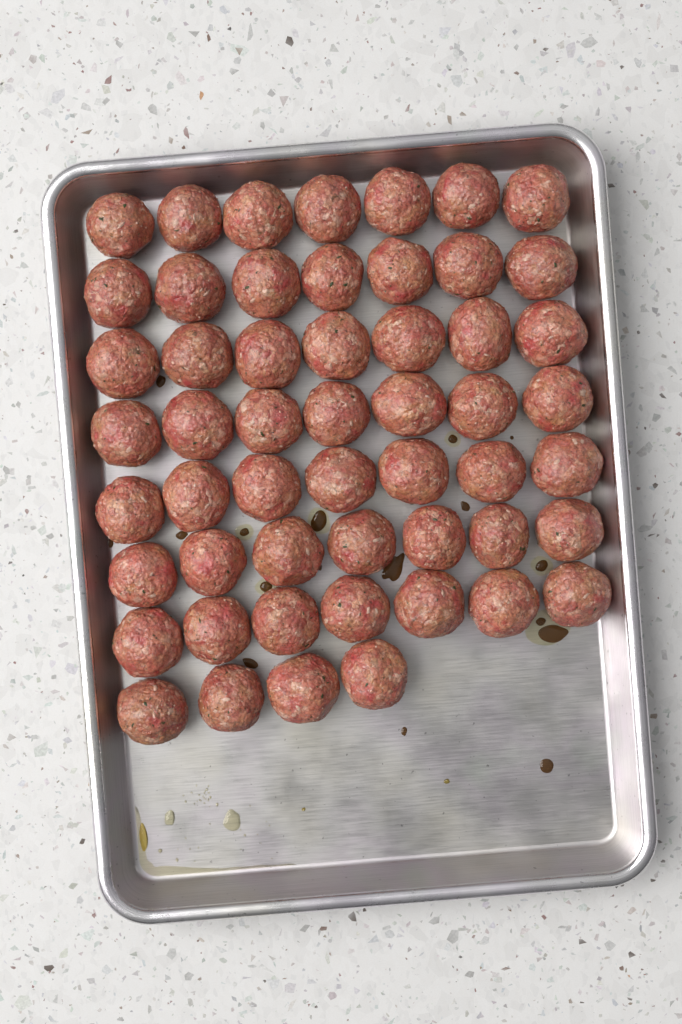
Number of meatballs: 53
